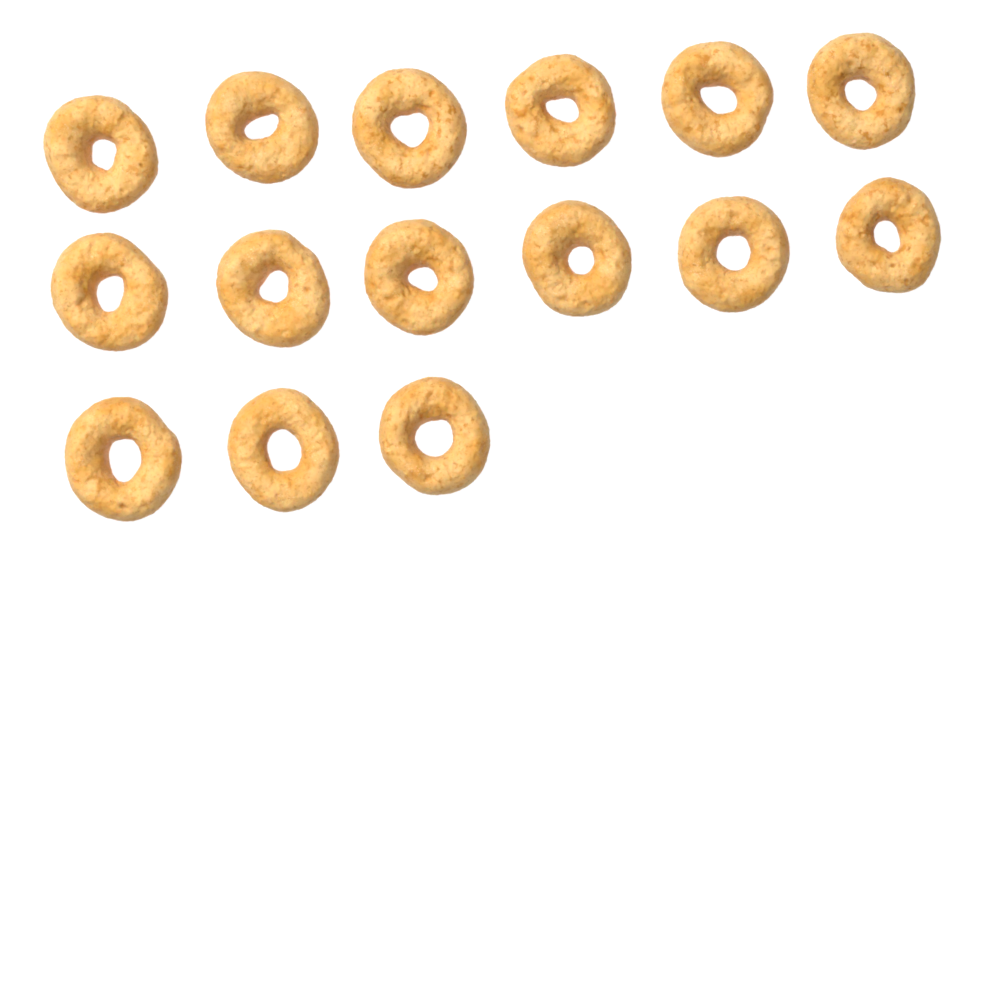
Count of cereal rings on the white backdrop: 15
